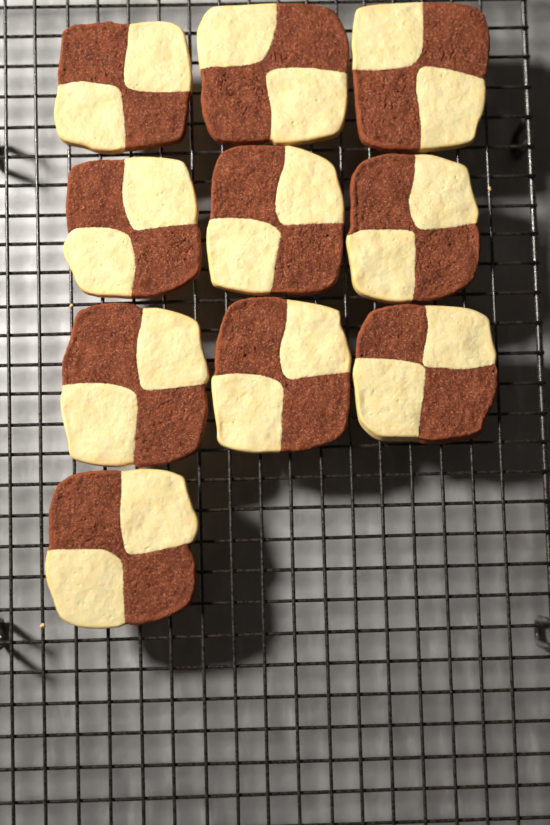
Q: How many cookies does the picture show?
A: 10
